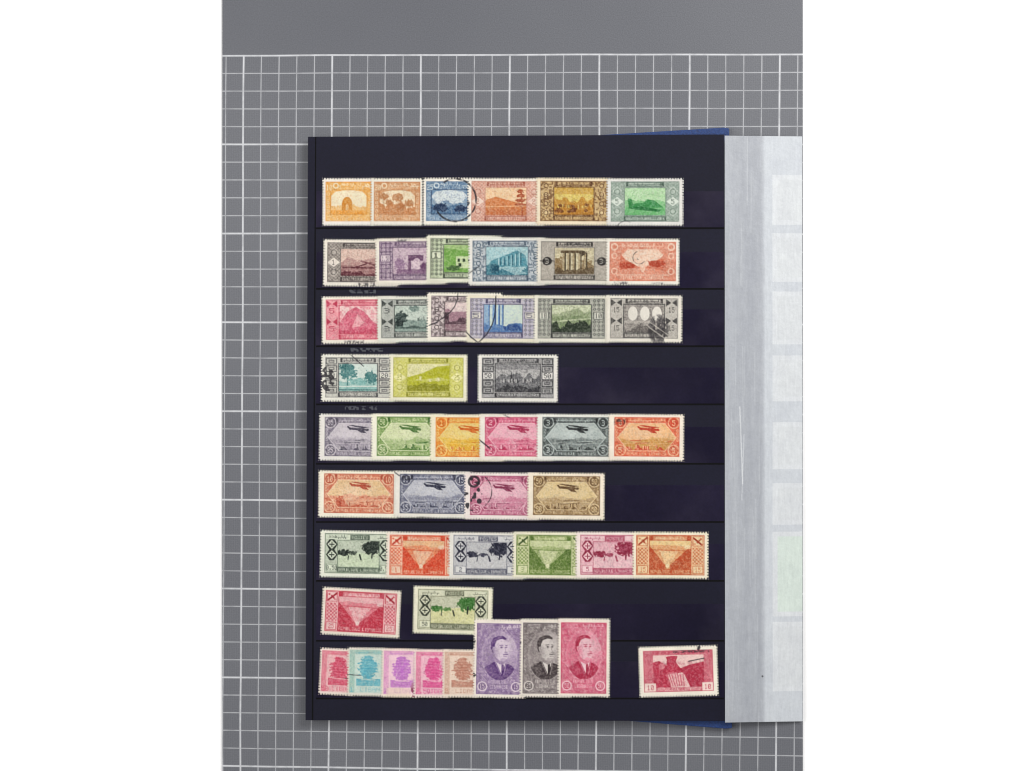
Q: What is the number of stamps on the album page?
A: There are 48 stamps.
